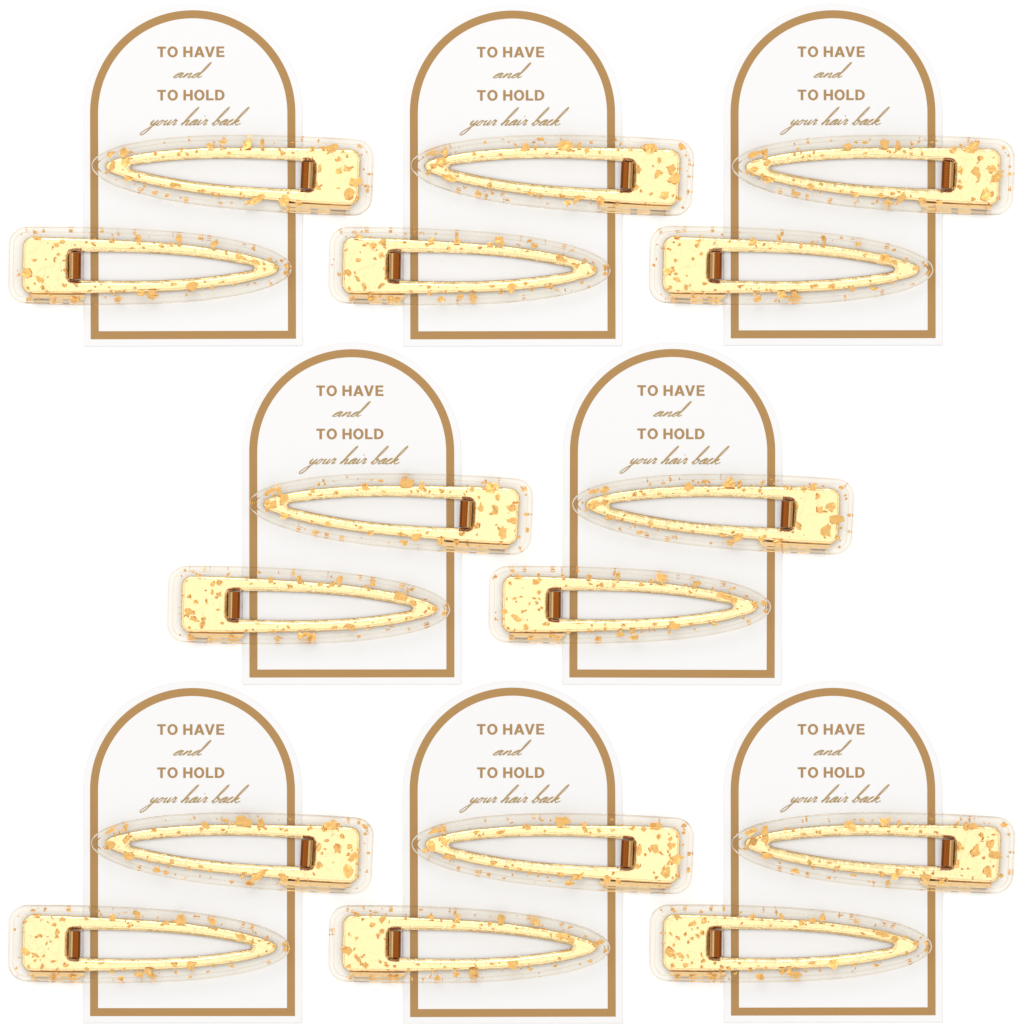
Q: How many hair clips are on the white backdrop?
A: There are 16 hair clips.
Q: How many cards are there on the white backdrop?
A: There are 8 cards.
